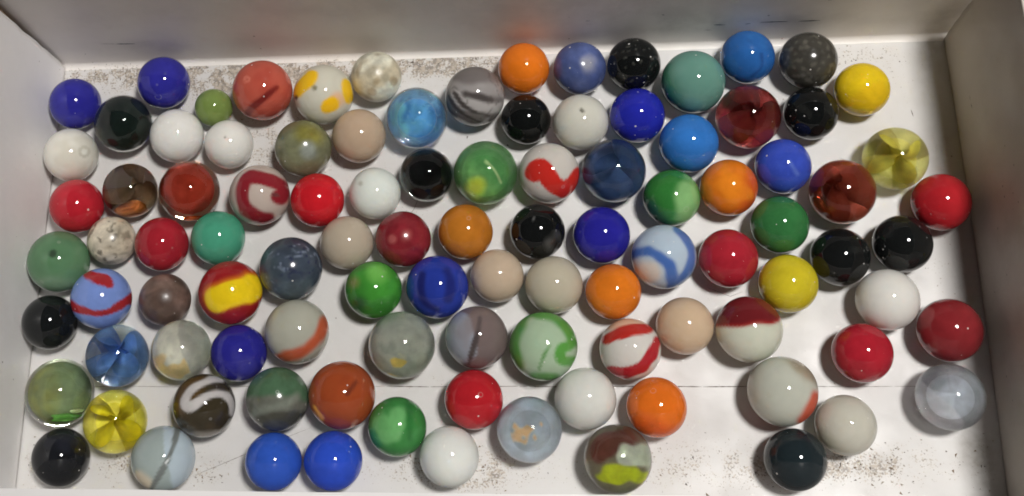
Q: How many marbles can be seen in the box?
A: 101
